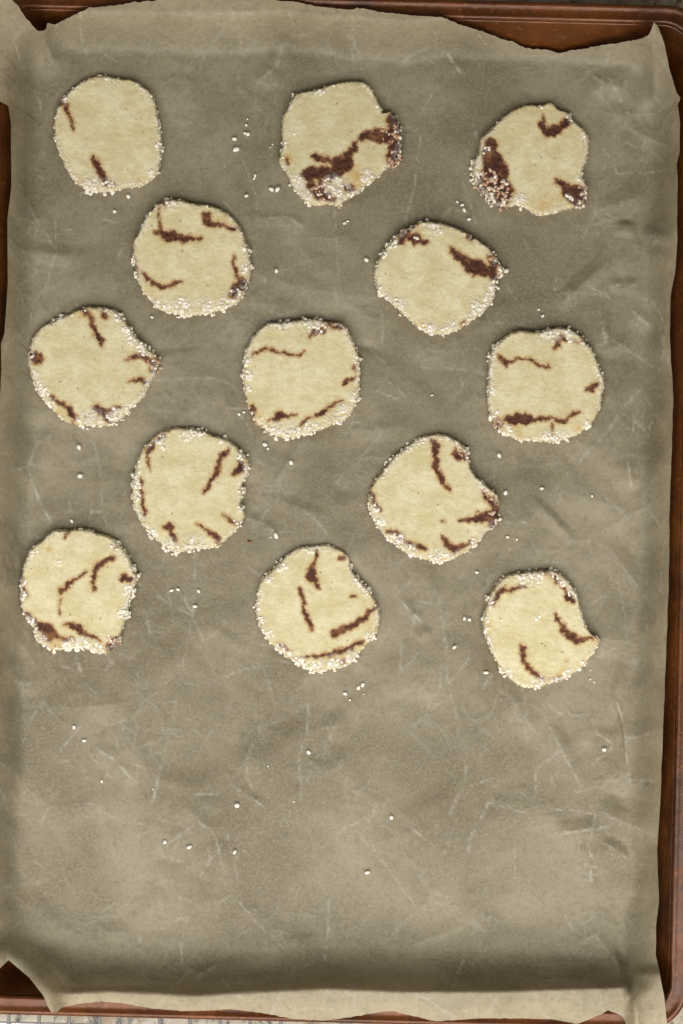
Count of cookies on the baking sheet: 13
